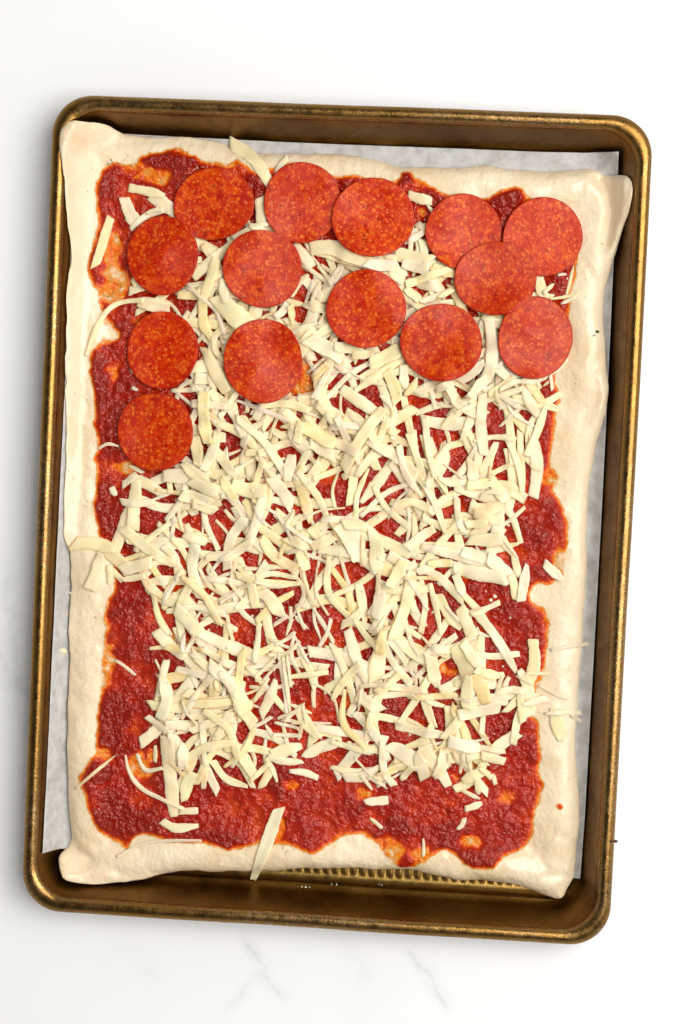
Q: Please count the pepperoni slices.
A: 14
